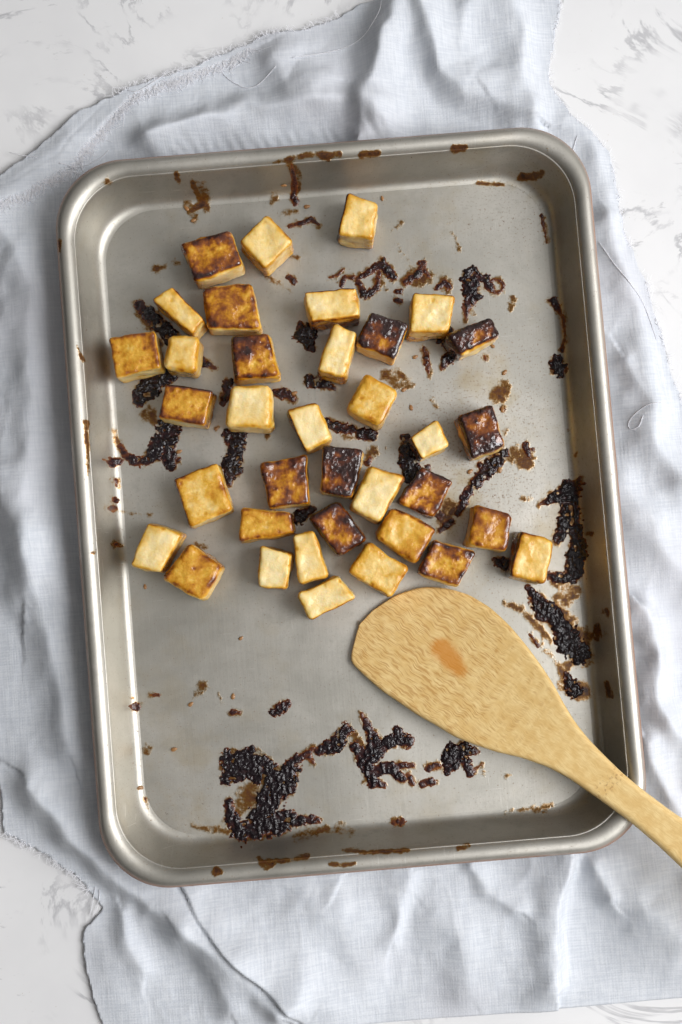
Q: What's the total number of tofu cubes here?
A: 36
